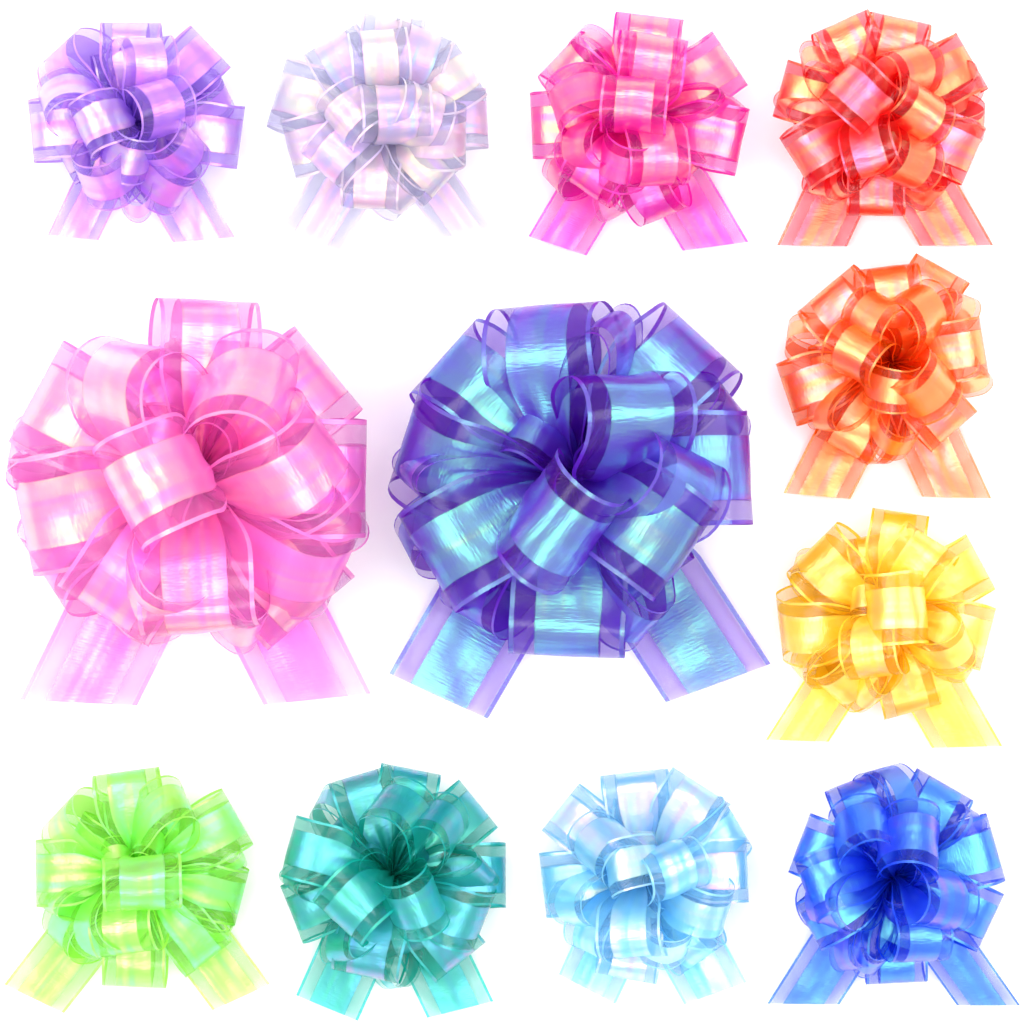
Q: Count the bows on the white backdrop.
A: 12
